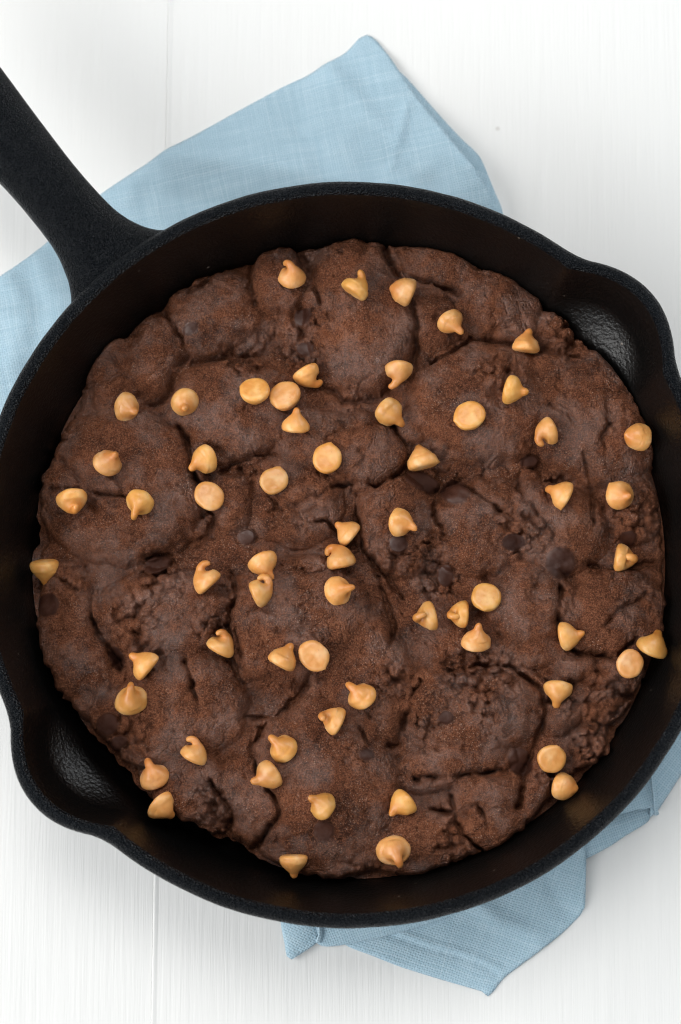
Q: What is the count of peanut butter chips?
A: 62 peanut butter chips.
